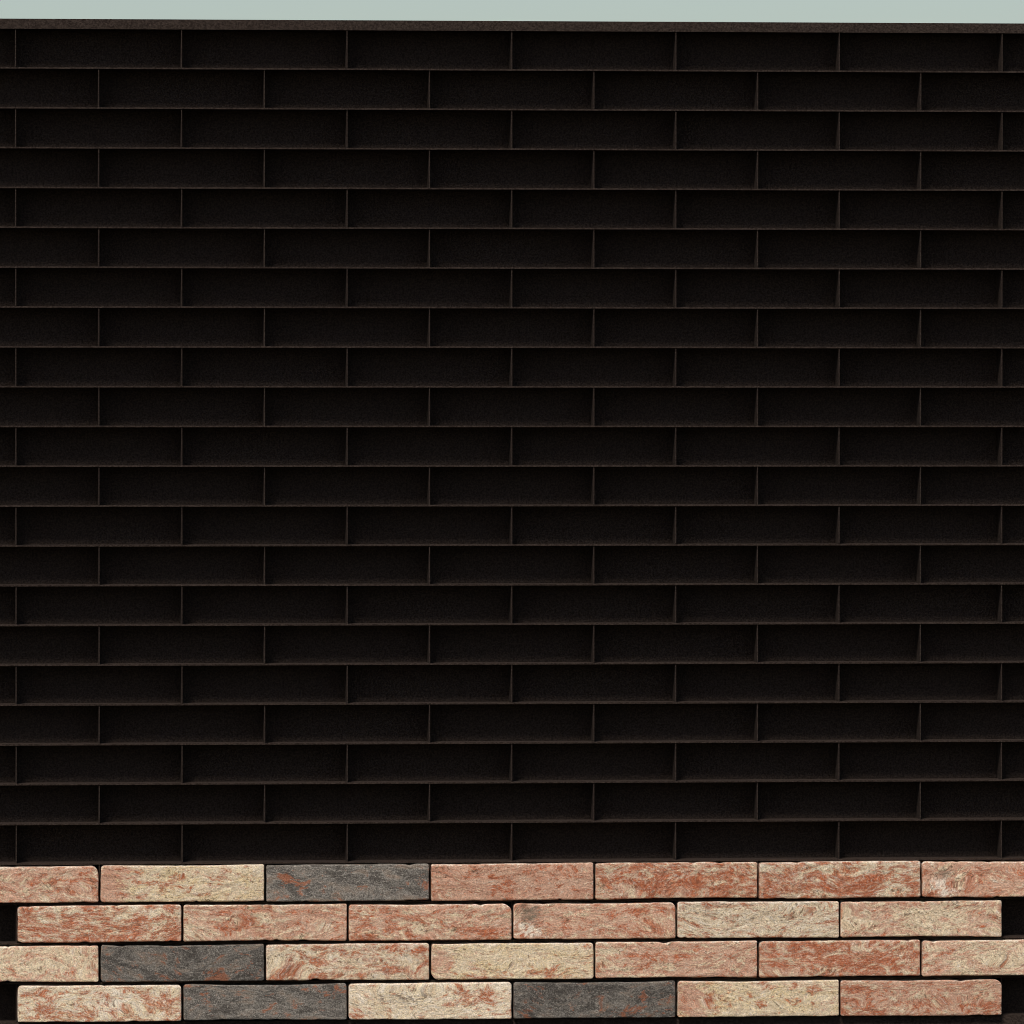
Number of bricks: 26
